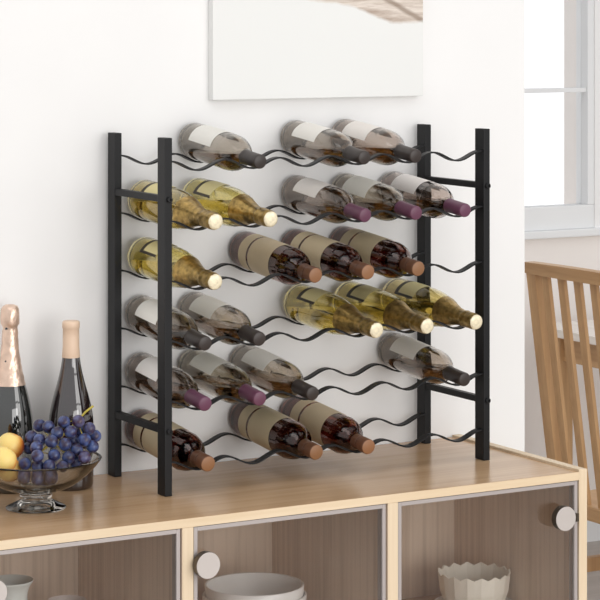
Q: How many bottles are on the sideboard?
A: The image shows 26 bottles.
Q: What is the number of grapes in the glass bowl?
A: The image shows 32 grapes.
